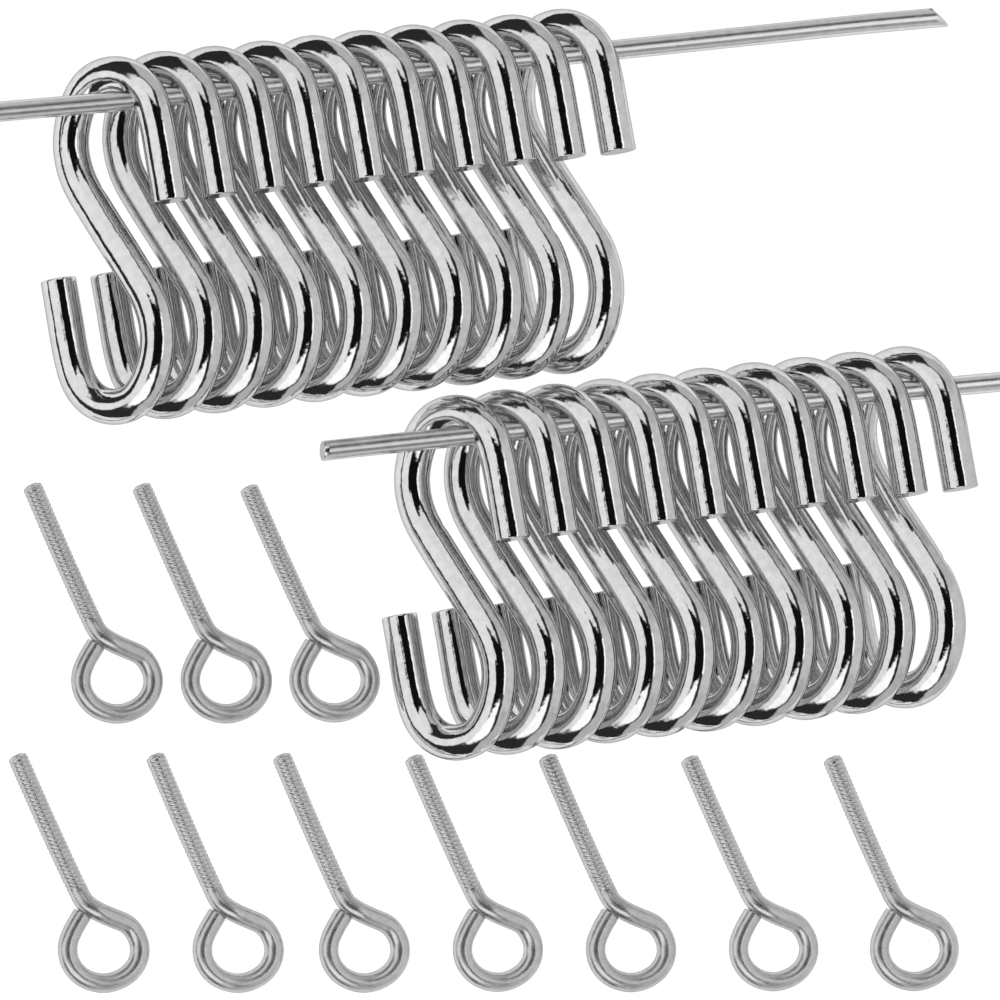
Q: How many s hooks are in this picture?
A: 20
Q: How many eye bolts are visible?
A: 10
